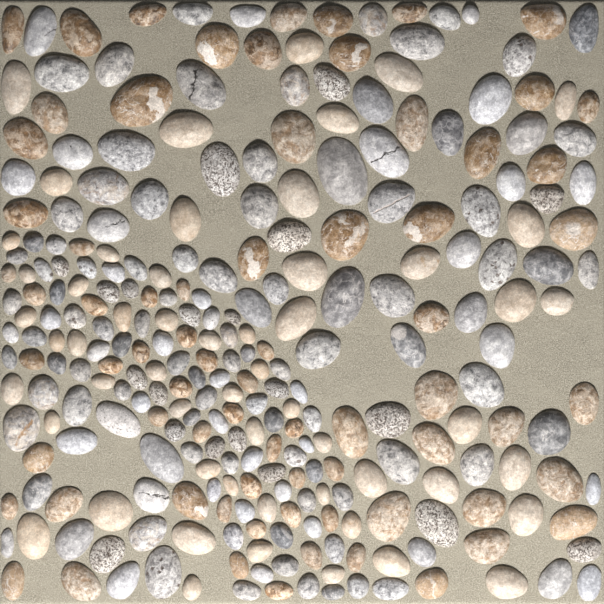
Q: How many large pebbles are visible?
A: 141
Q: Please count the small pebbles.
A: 136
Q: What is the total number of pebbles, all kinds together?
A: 277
